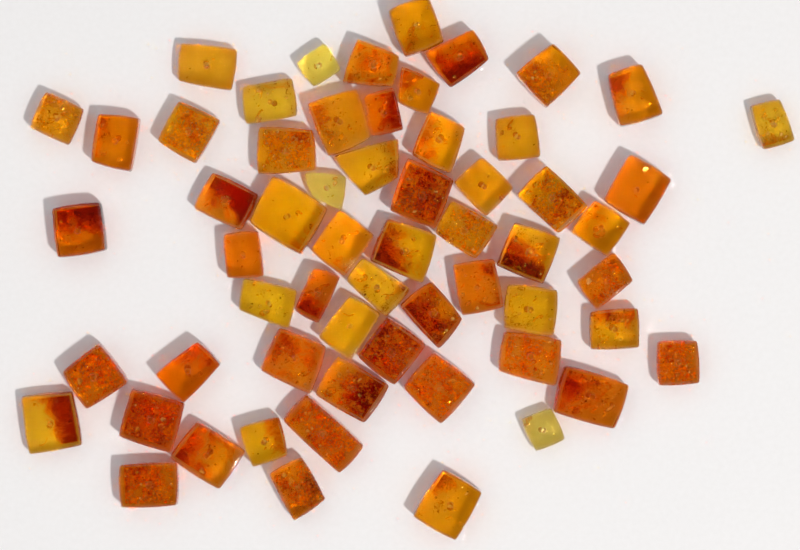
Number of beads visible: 60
